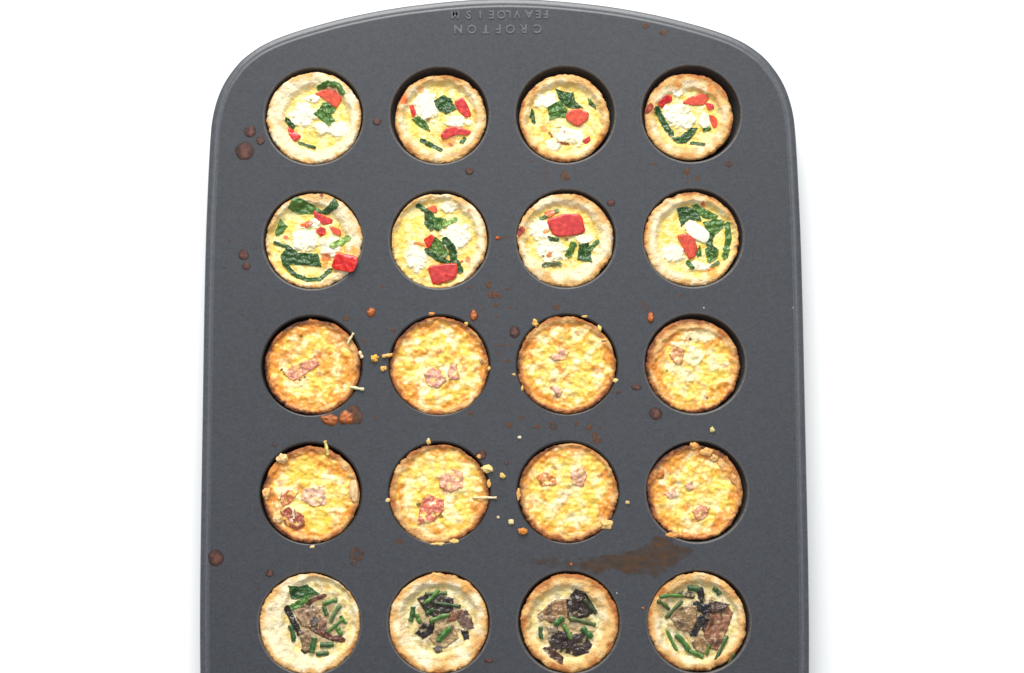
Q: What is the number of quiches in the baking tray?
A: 20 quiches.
